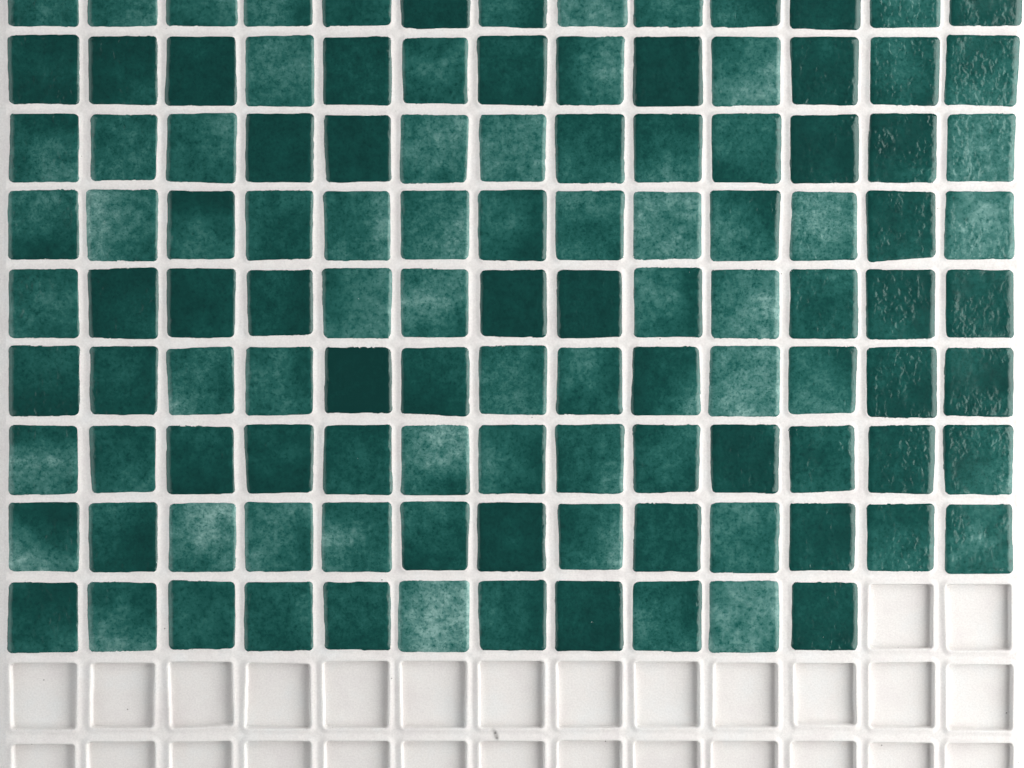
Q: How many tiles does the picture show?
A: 115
